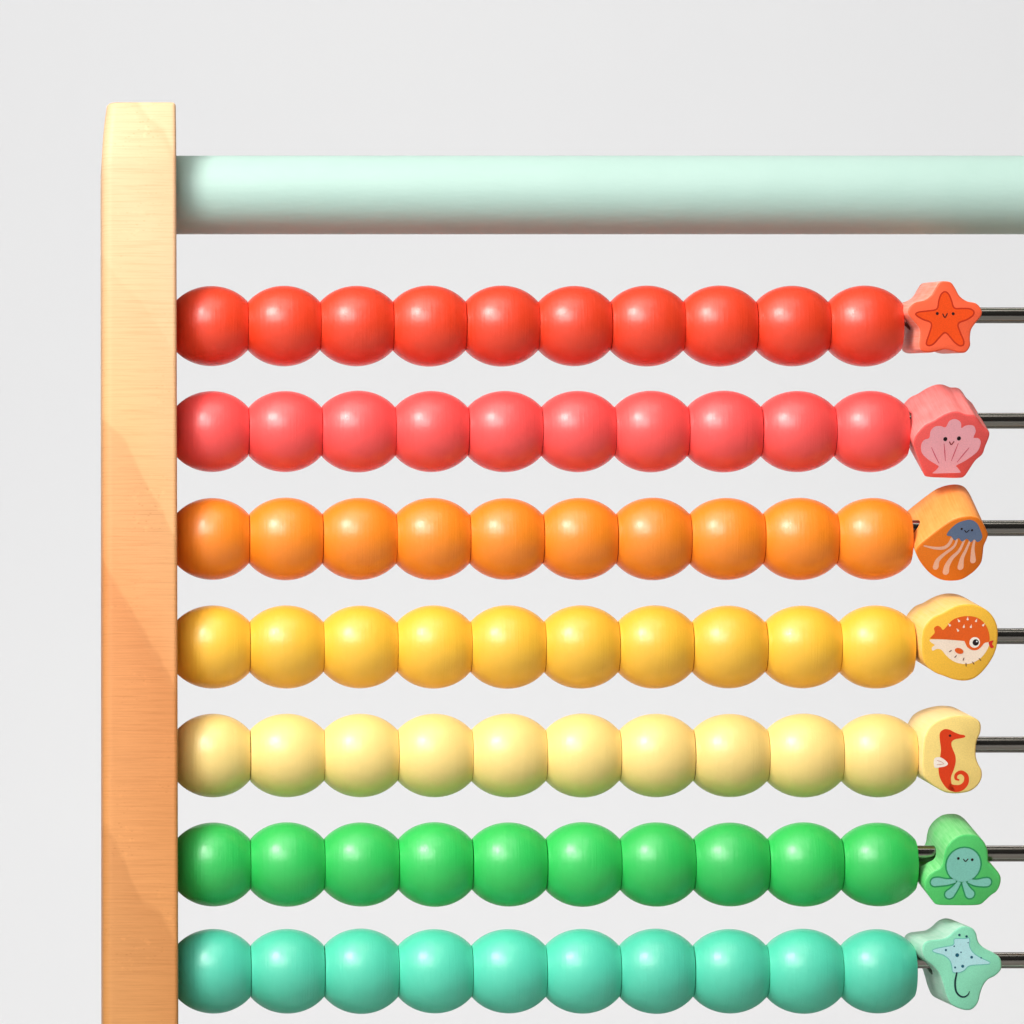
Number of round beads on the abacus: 70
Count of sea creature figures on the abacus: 7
